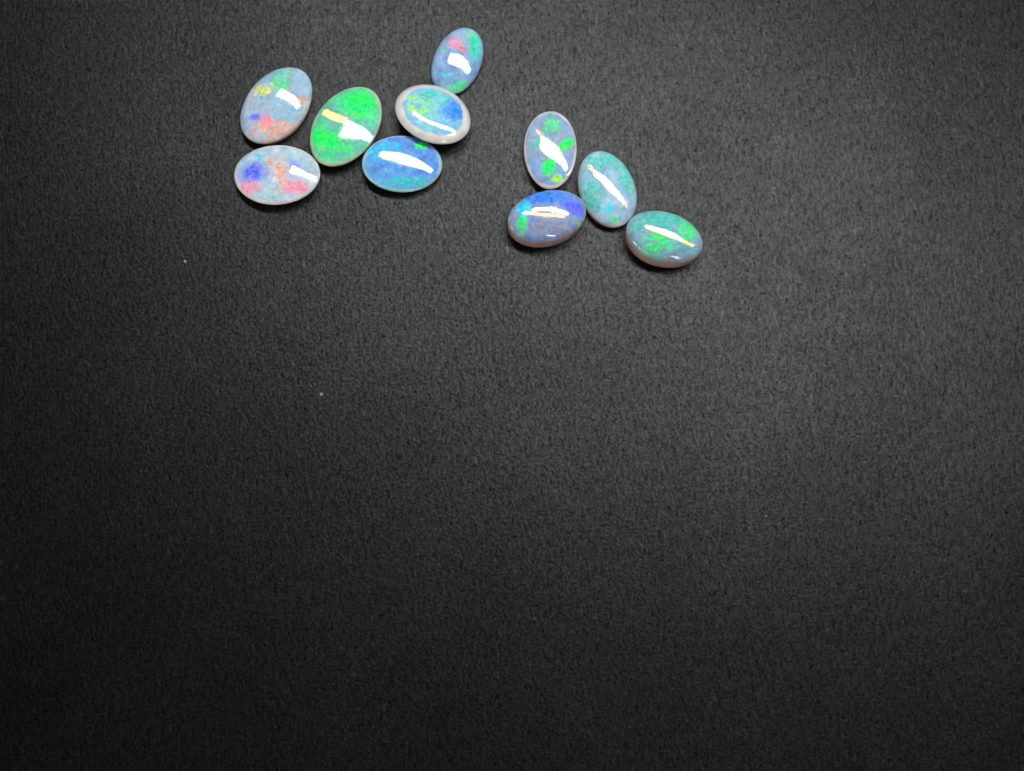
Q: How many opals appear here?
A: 10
